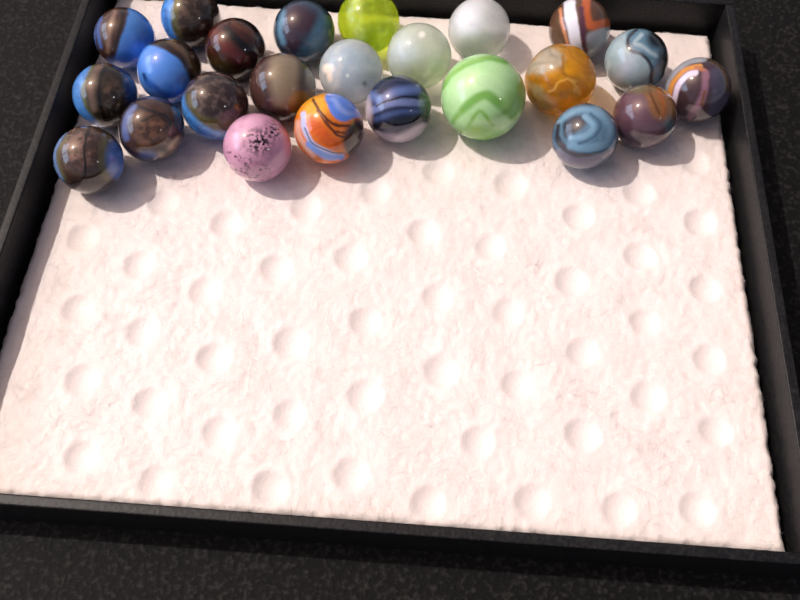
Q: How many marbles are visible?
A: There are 24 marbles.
